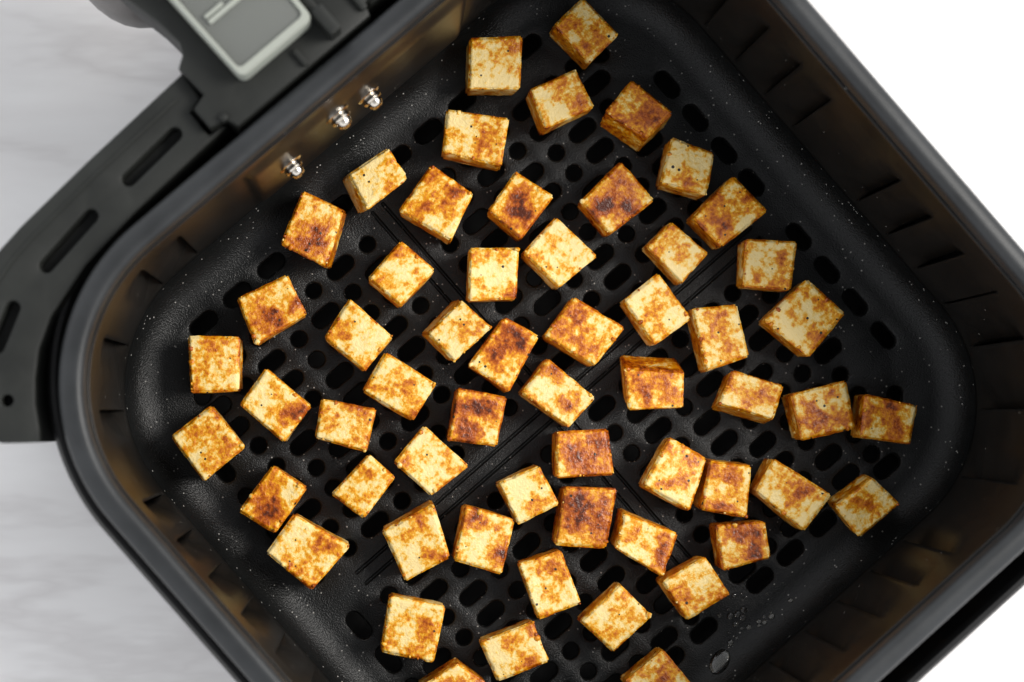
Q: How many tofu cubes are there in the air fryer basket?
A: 58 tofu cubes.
